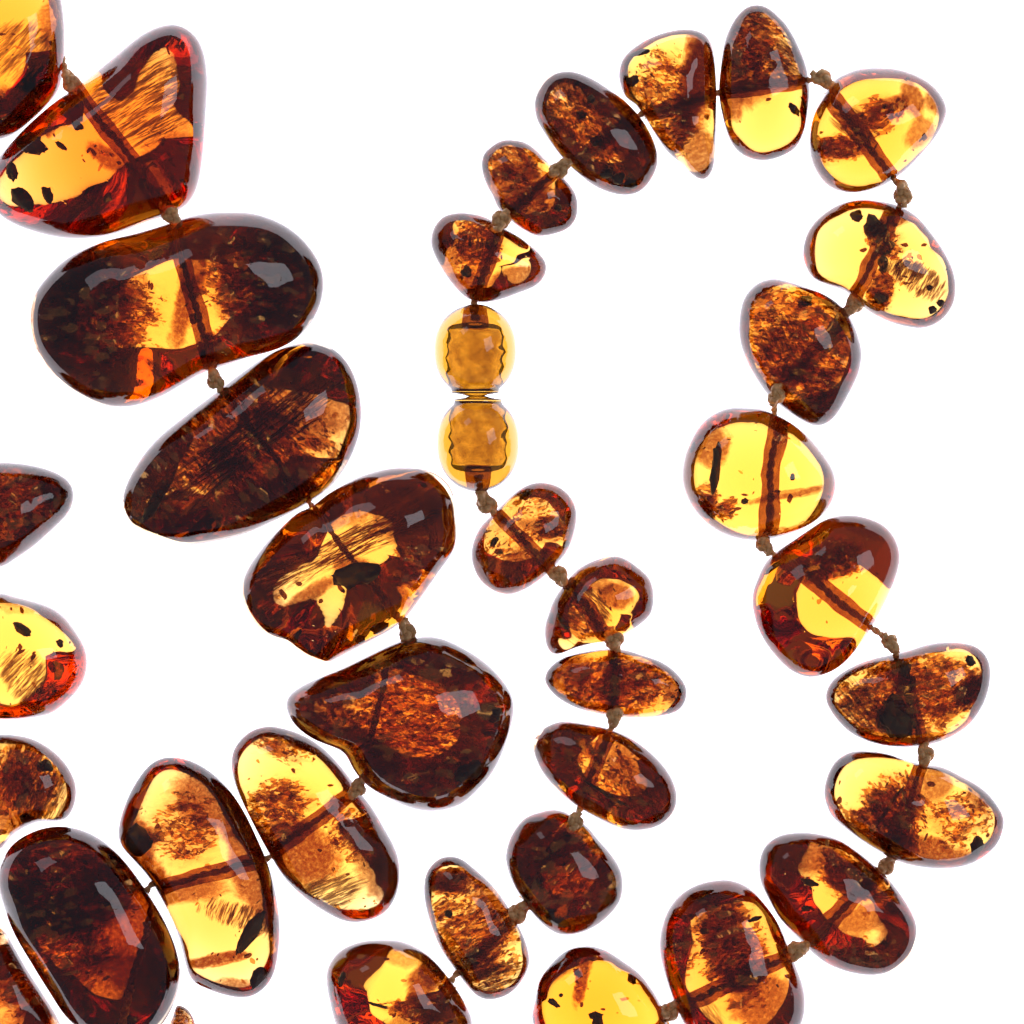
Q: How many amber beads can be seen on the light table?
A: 36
